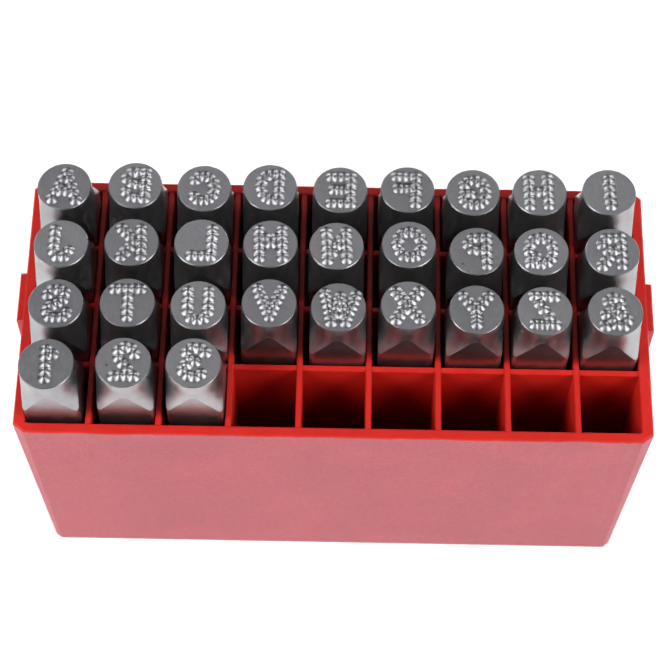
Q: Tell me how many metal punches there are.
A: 30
